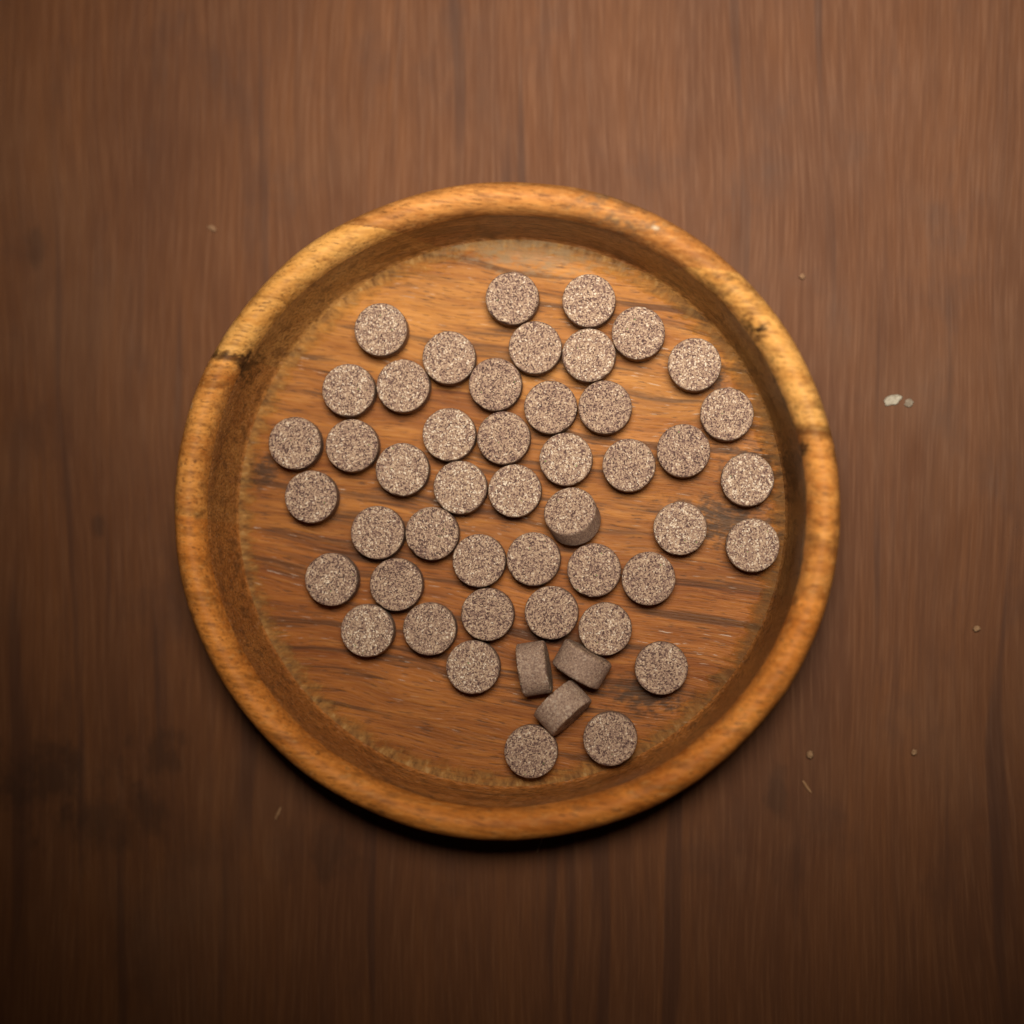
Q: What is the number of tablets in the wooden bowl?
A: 49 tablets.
